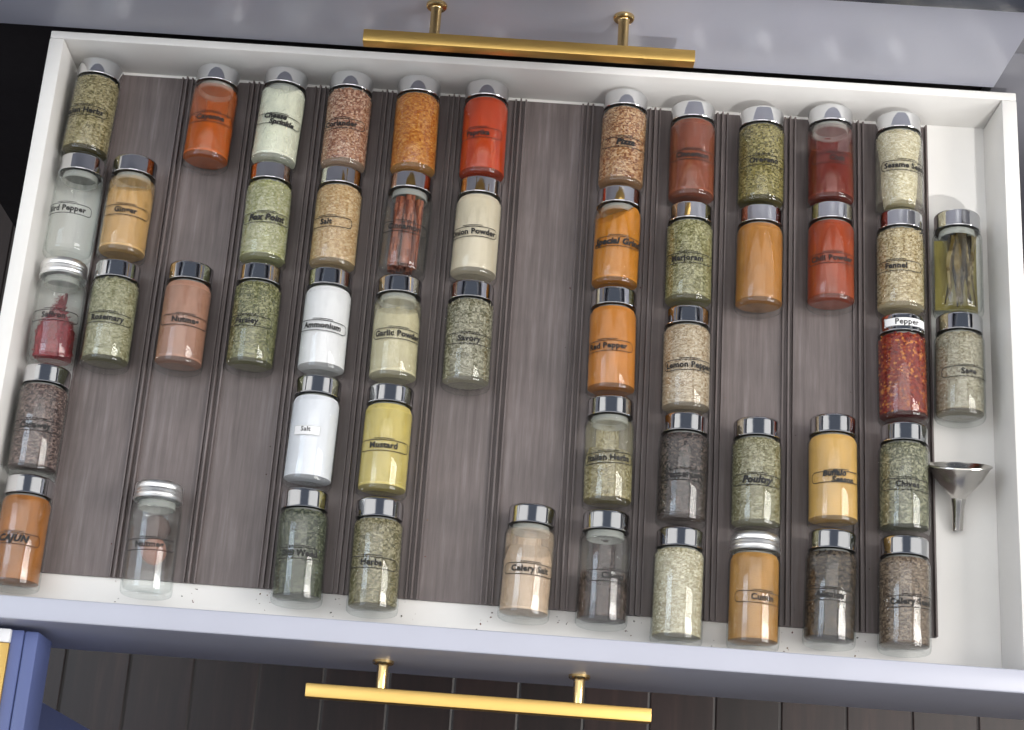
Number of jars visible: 52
